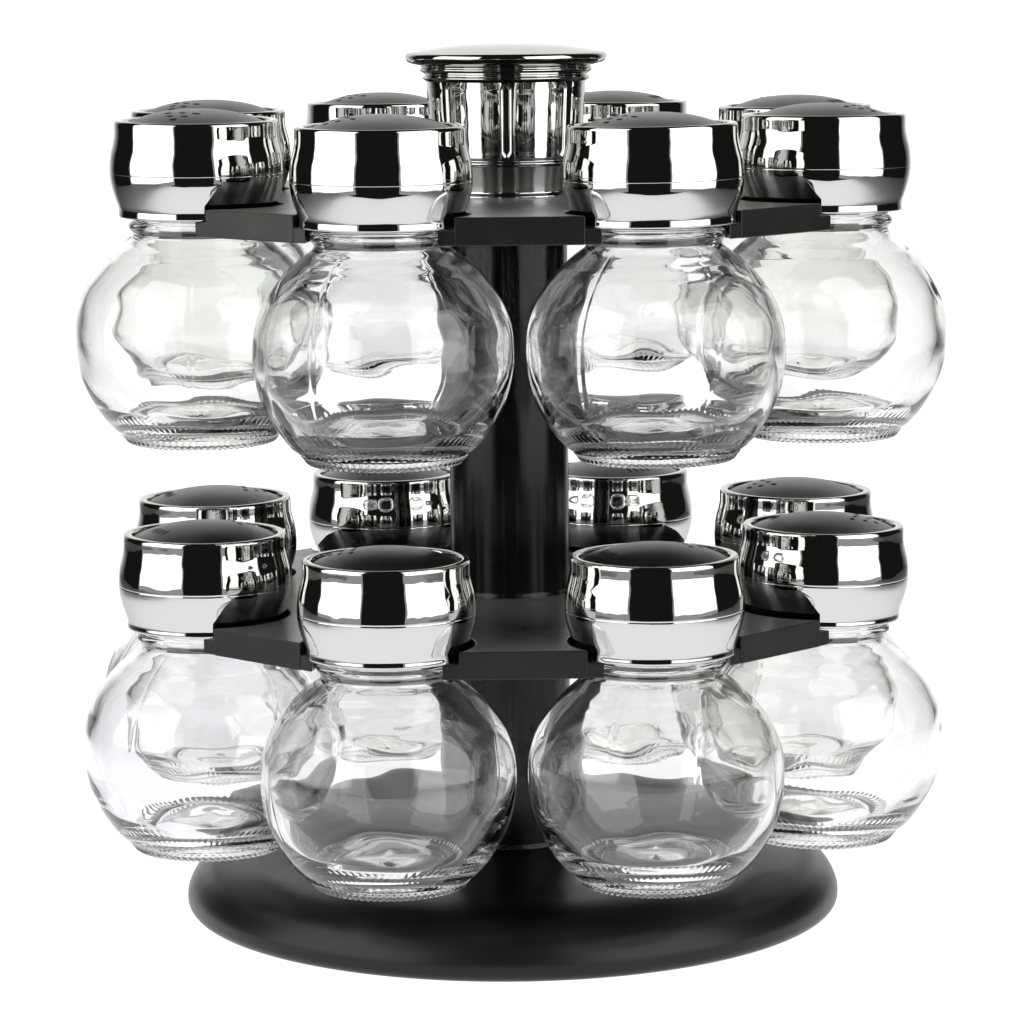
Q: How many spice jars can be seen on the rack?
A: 16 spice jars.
